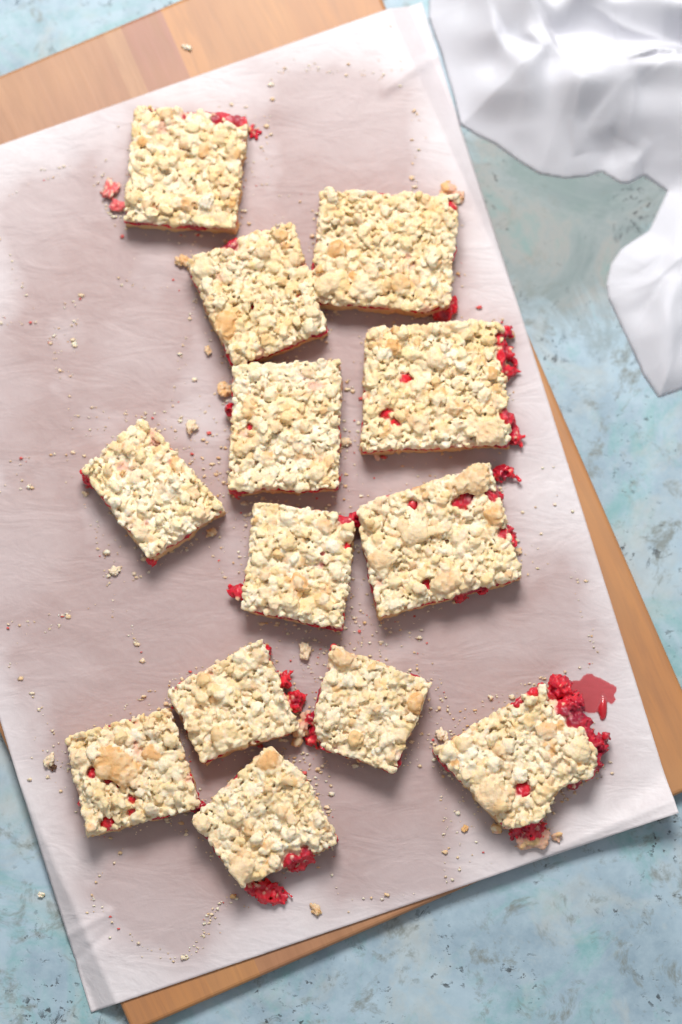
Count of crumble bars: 13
